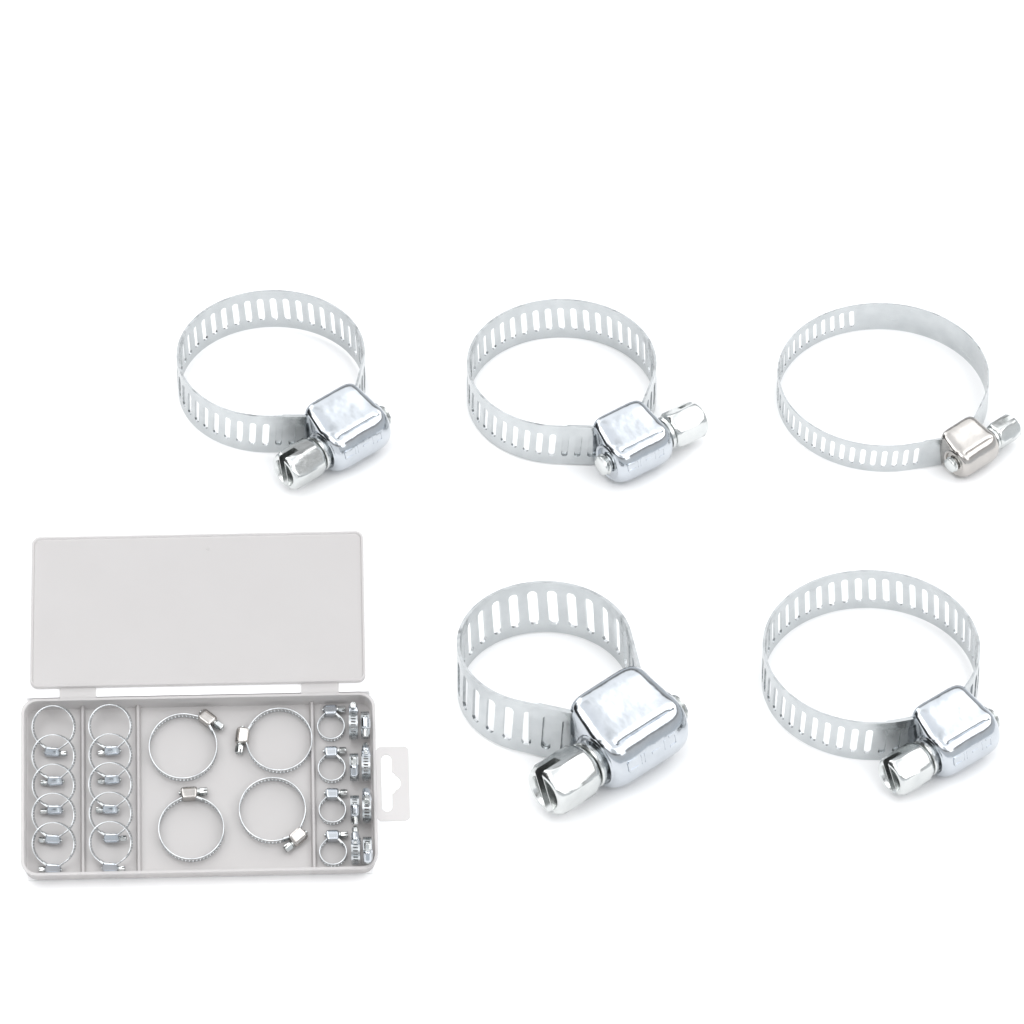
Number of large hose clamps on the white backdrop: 5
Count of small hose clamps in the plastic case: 26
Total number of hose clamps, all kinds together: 31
